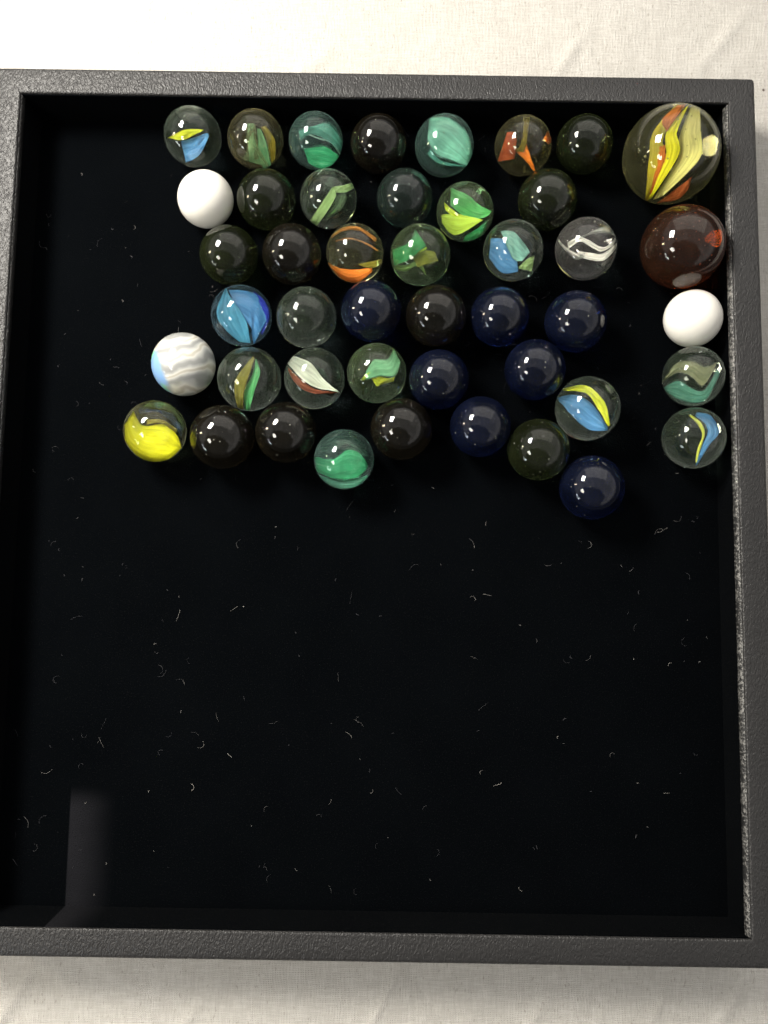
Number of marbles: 45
